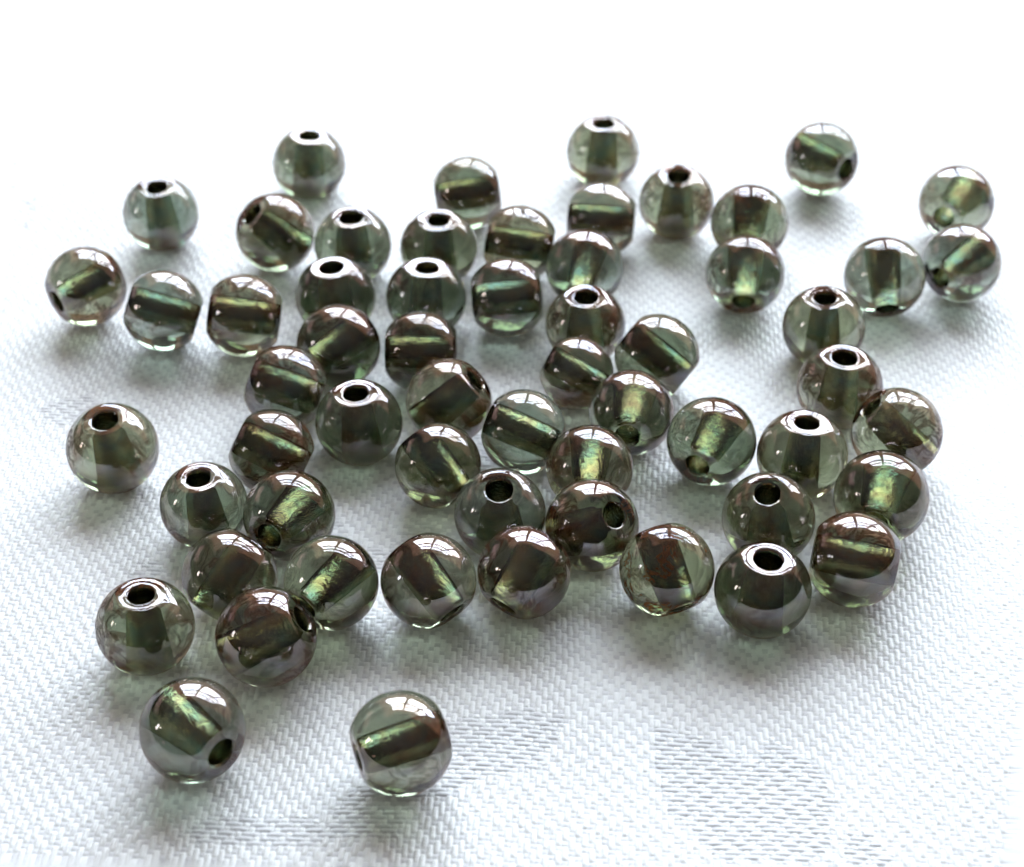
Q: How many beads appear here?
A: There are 59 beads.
